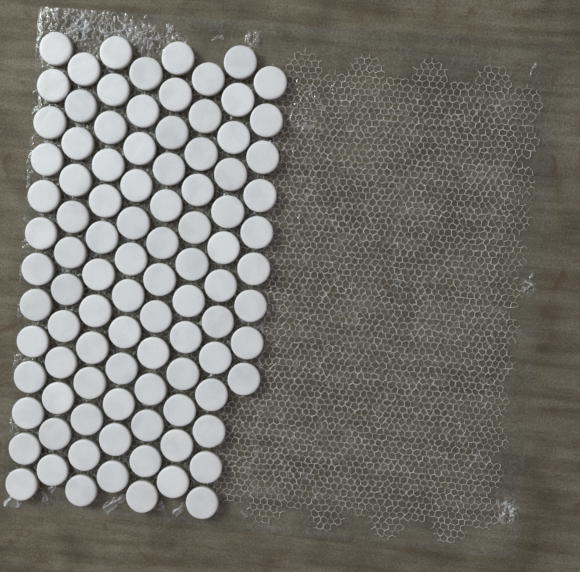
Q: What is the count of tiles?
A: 97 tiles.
